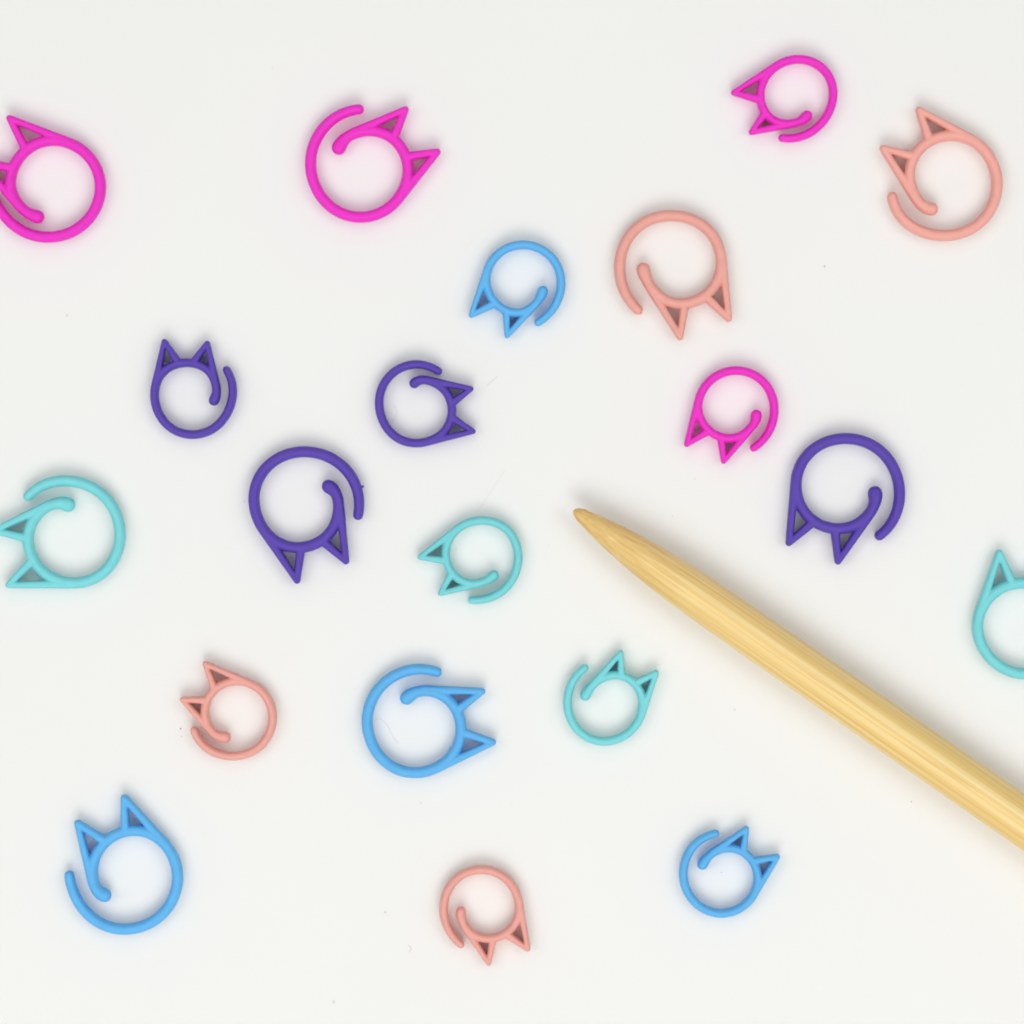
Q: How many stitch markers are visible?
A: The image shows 20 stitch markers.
